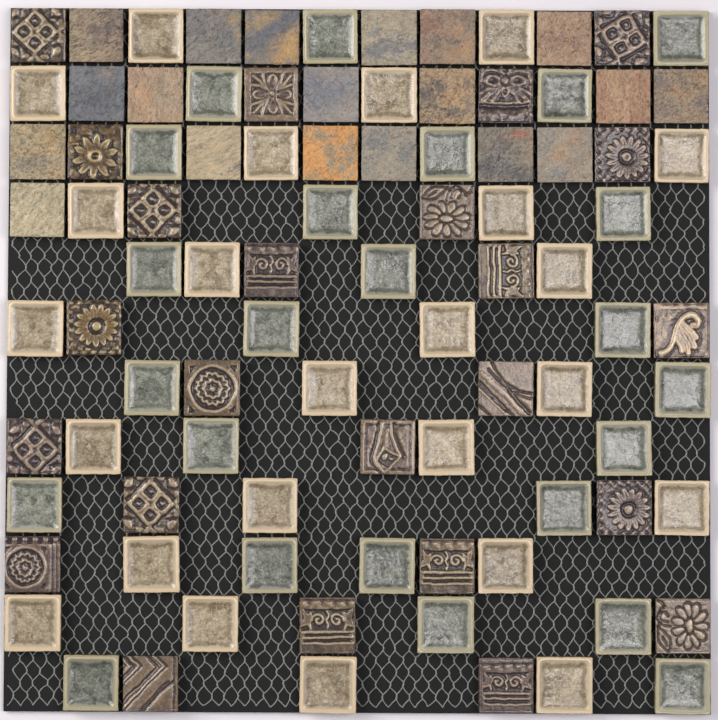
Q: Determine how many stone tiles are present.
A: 19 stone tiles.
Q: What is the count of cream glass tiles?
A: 24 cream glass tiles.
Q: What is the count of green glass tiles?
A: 24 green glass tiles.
